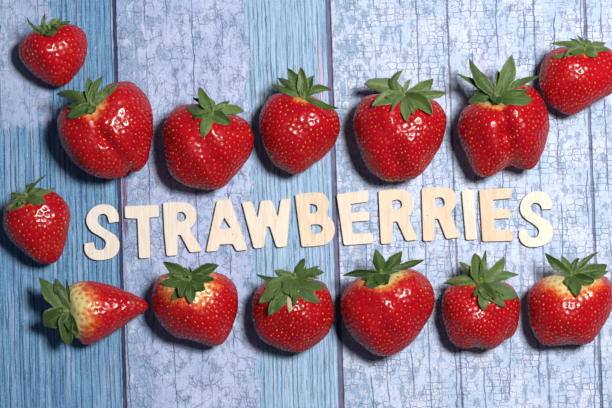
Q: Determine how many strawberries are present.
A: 14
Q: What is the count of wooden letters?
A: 12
